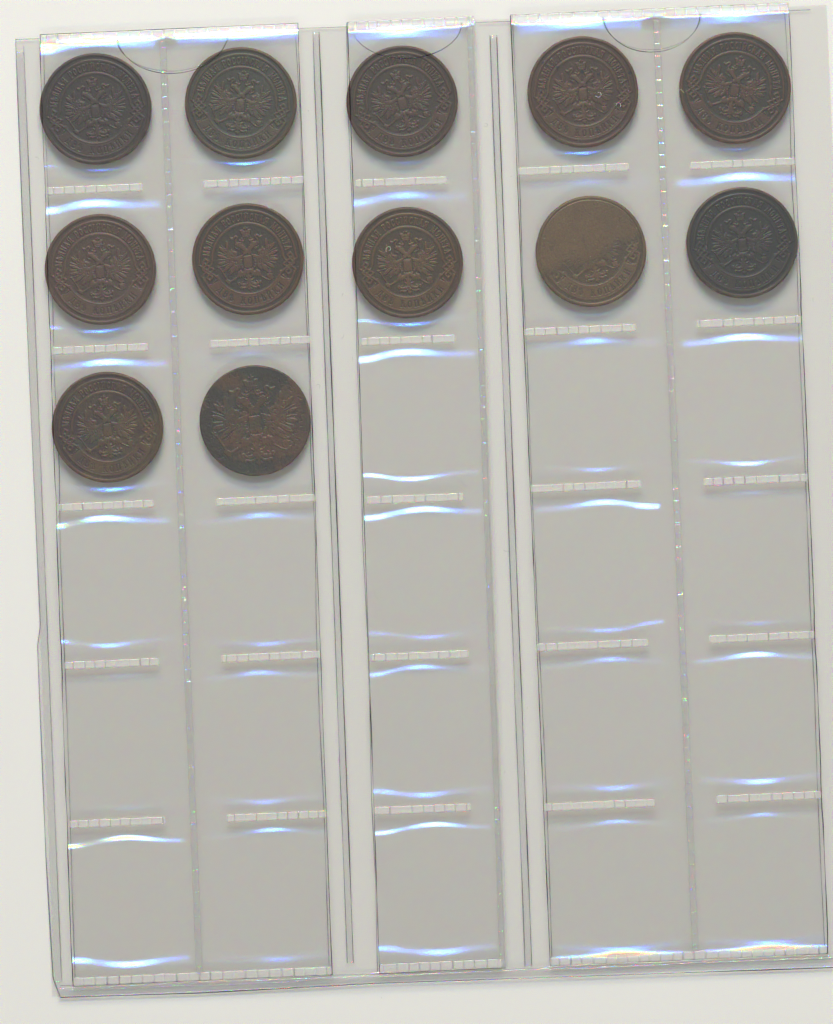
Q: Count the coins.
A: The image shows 12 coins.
